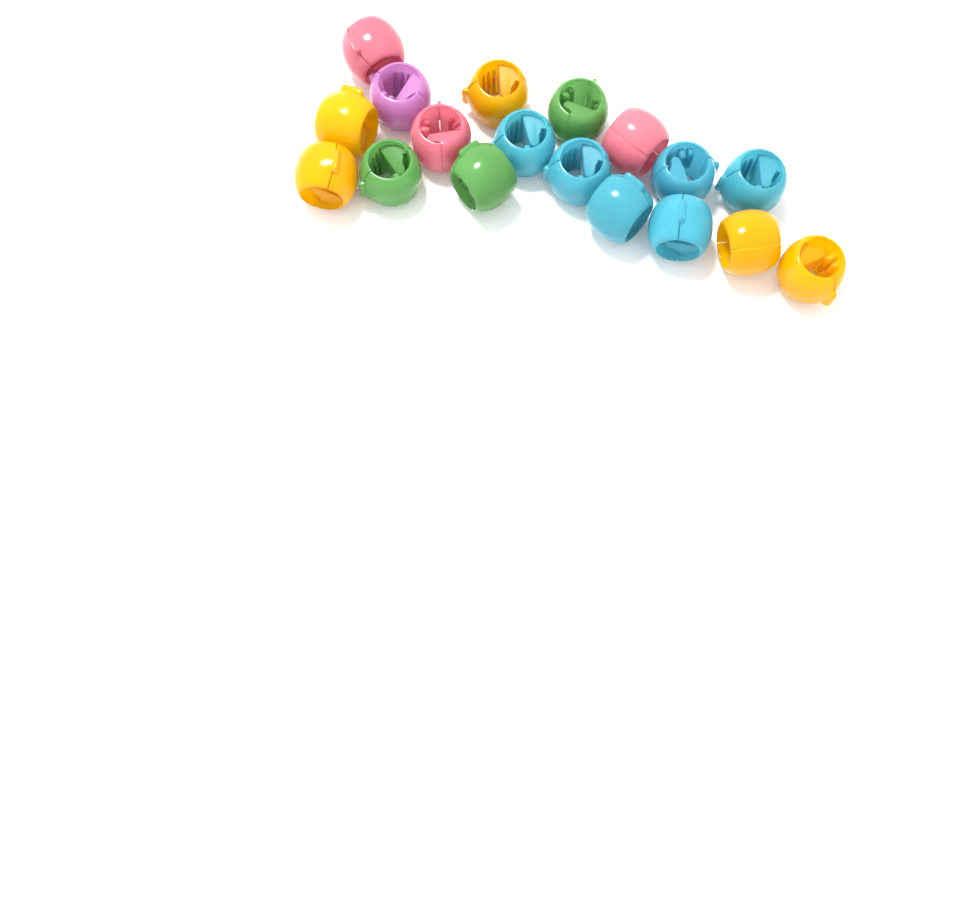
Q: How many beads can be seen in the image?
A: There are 18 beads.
